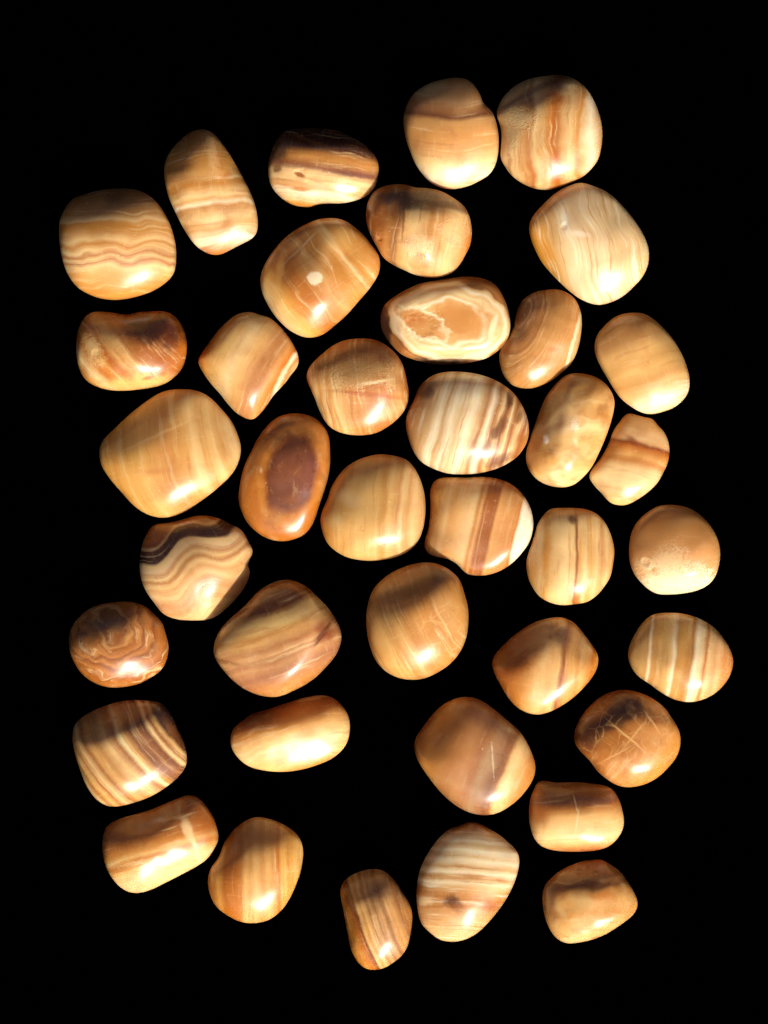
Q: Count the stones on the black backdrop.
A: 39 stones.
